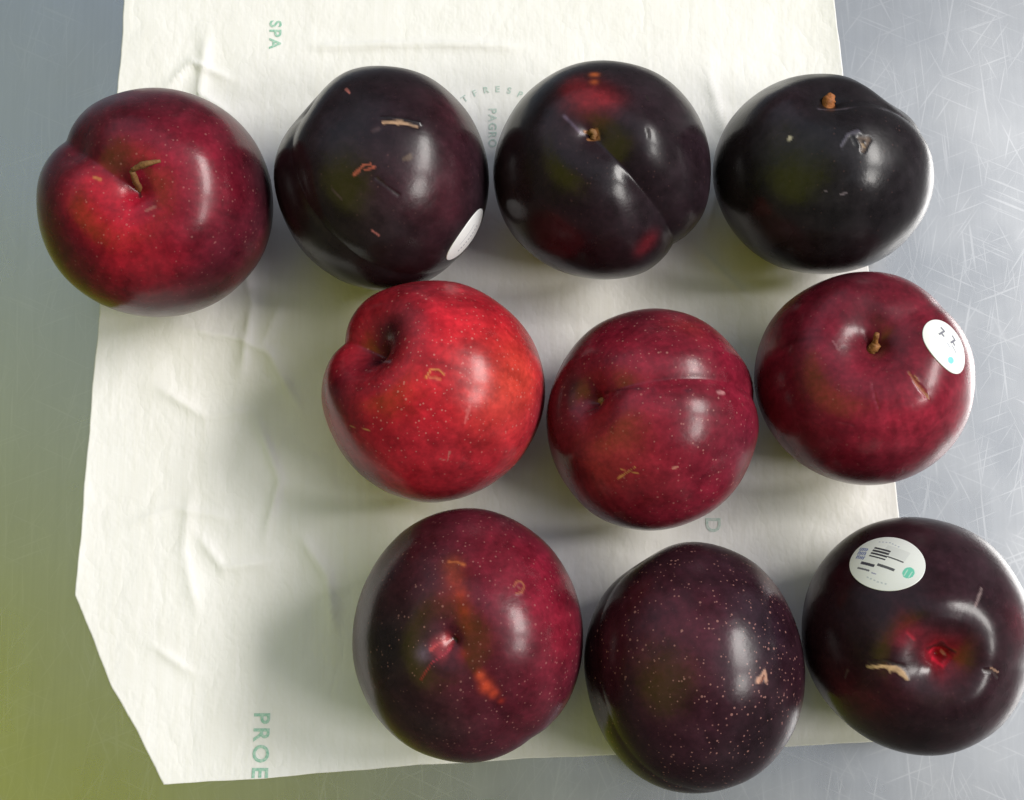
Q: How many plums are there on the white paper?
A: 10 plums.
